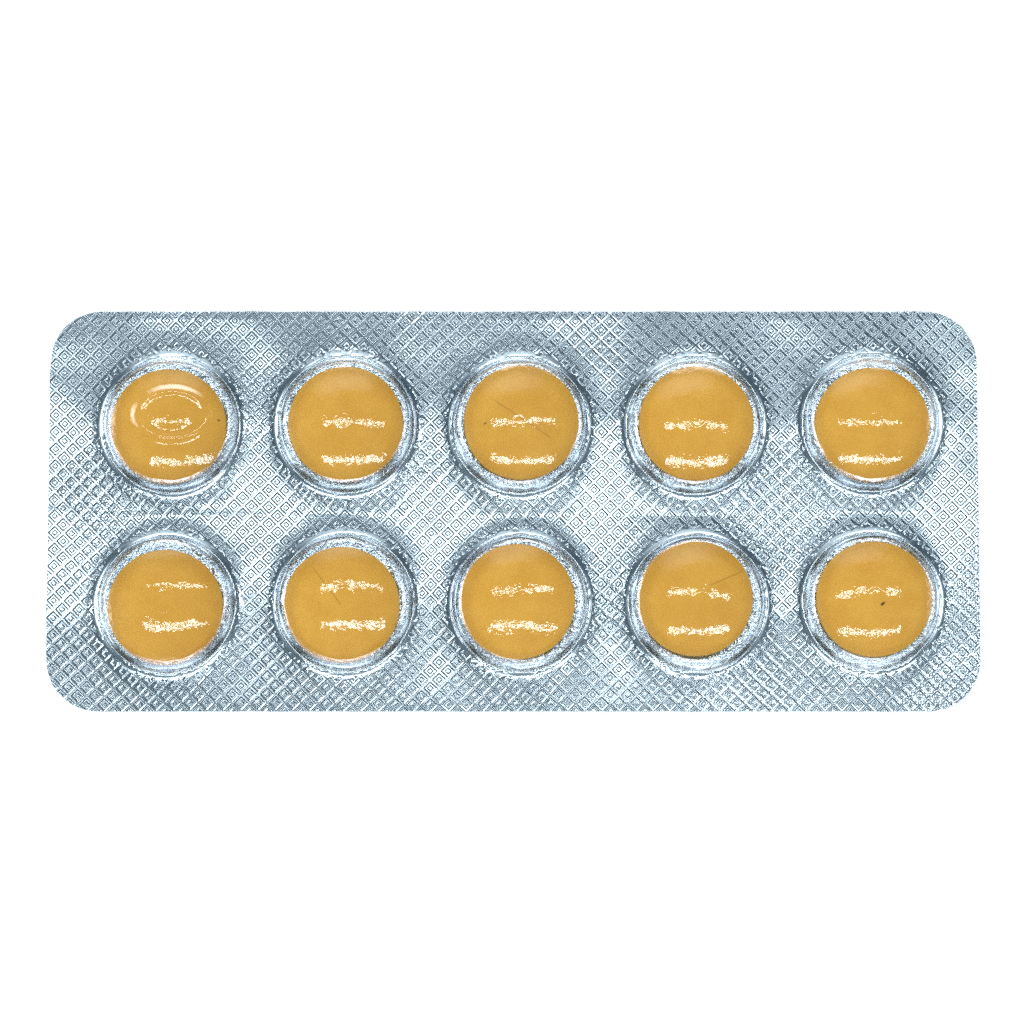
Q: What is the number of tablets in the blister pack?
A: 10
